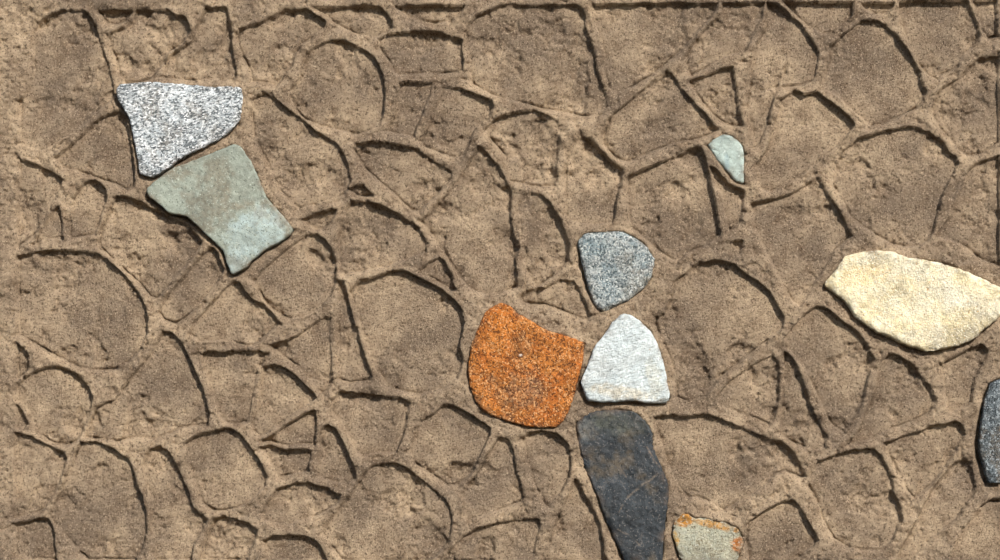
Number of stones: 10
